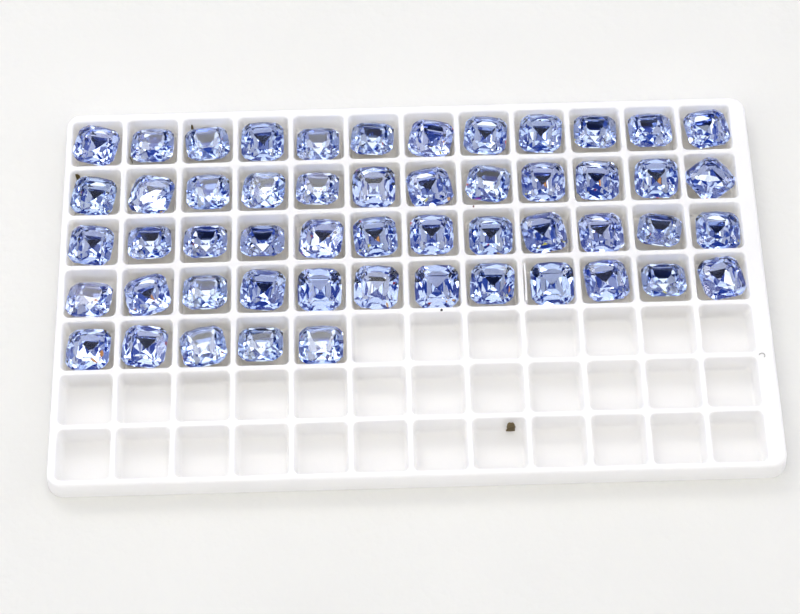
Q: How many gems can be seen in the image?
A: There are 53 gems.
